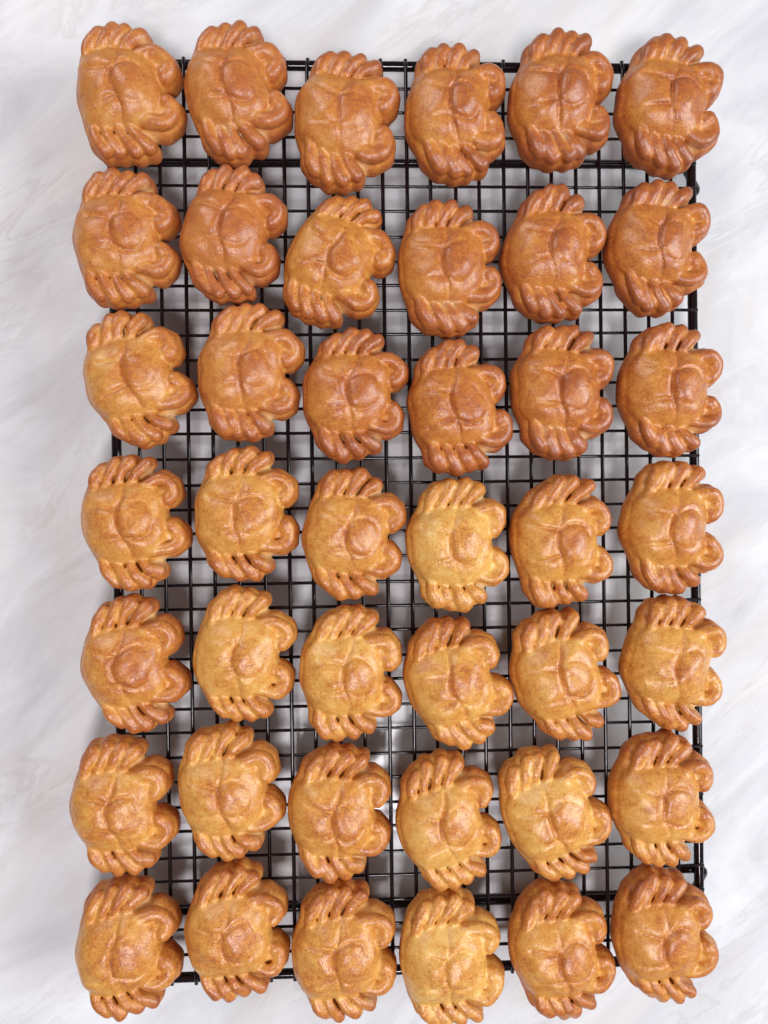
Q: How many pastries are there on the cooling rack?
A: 42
